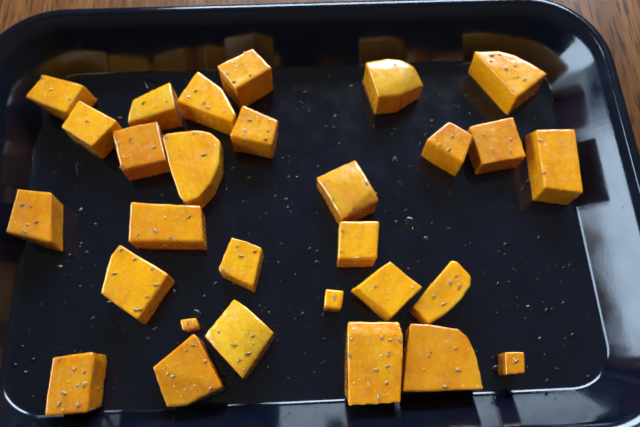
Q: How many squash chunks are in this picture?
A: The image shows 29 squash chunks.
